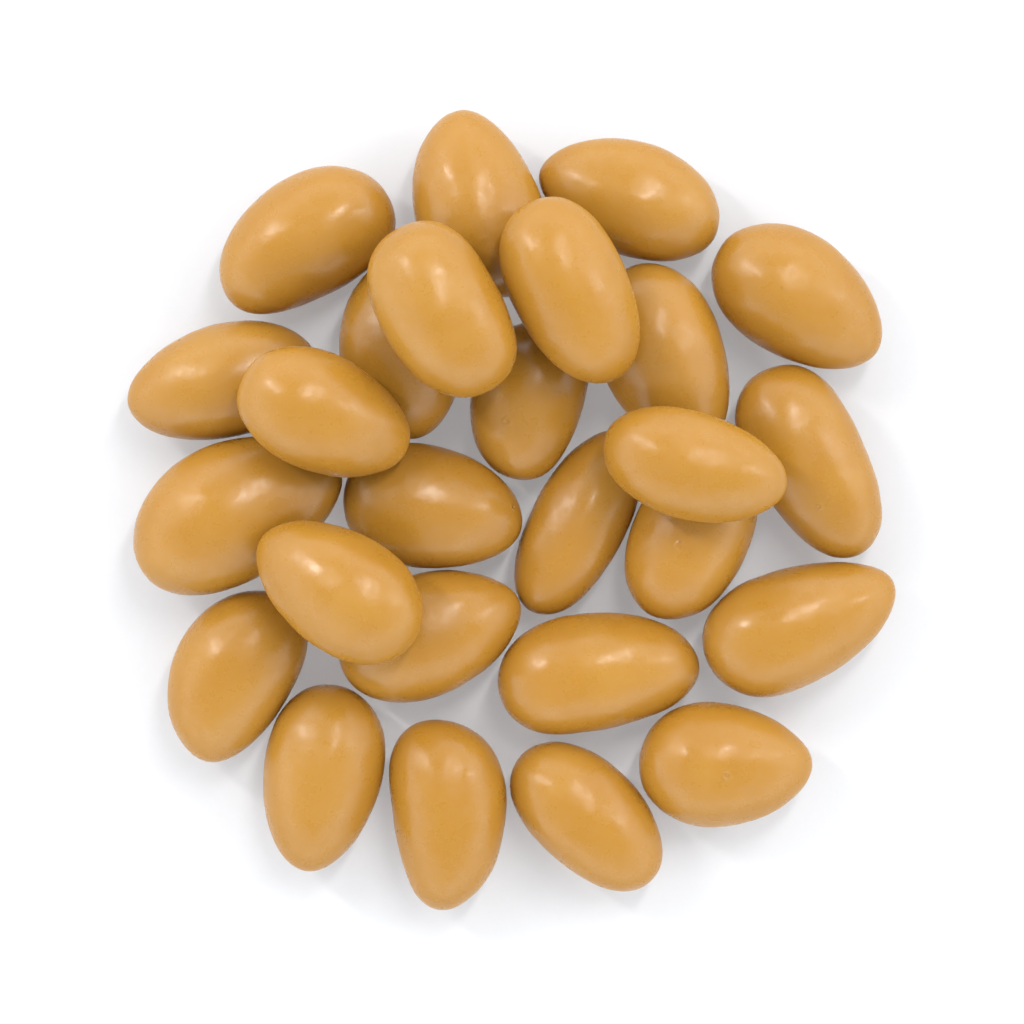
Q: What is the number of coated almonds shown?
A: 26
